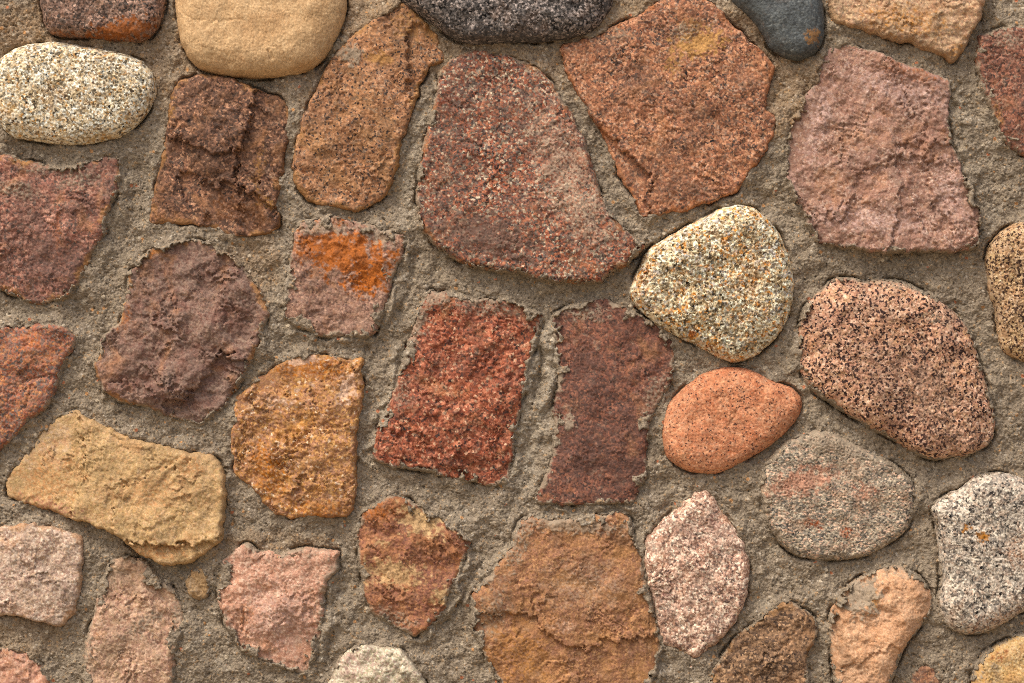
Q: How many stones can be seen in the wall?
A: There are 39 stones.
